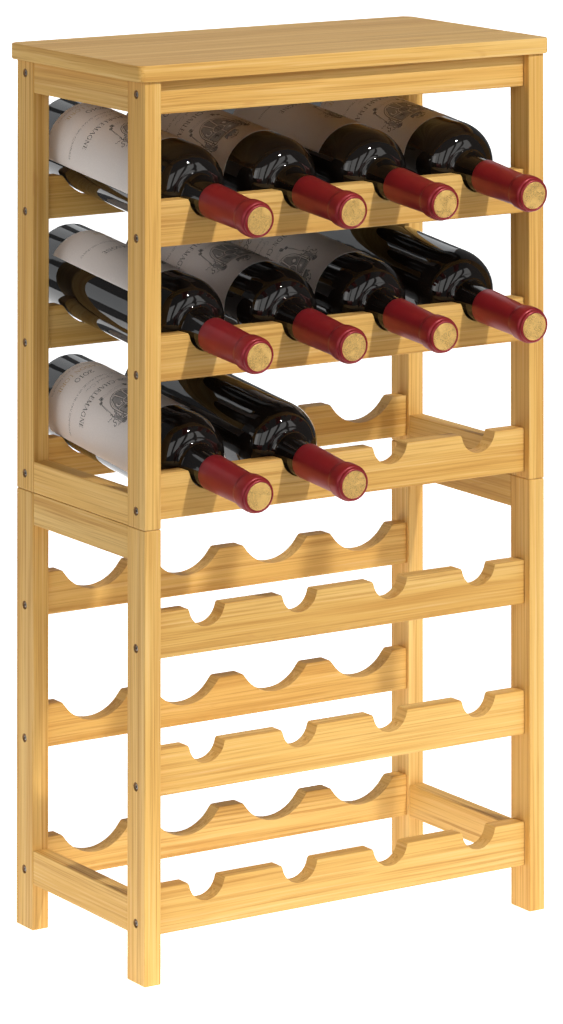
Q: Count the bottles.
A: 10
